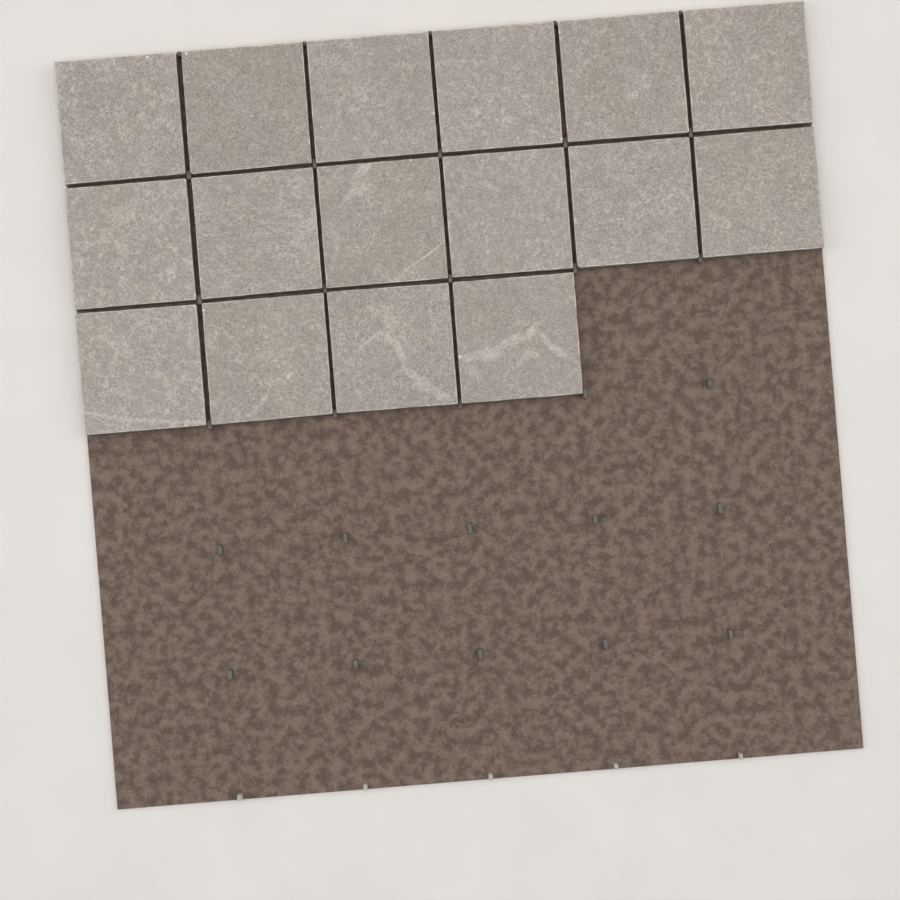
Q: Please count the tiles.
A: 16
